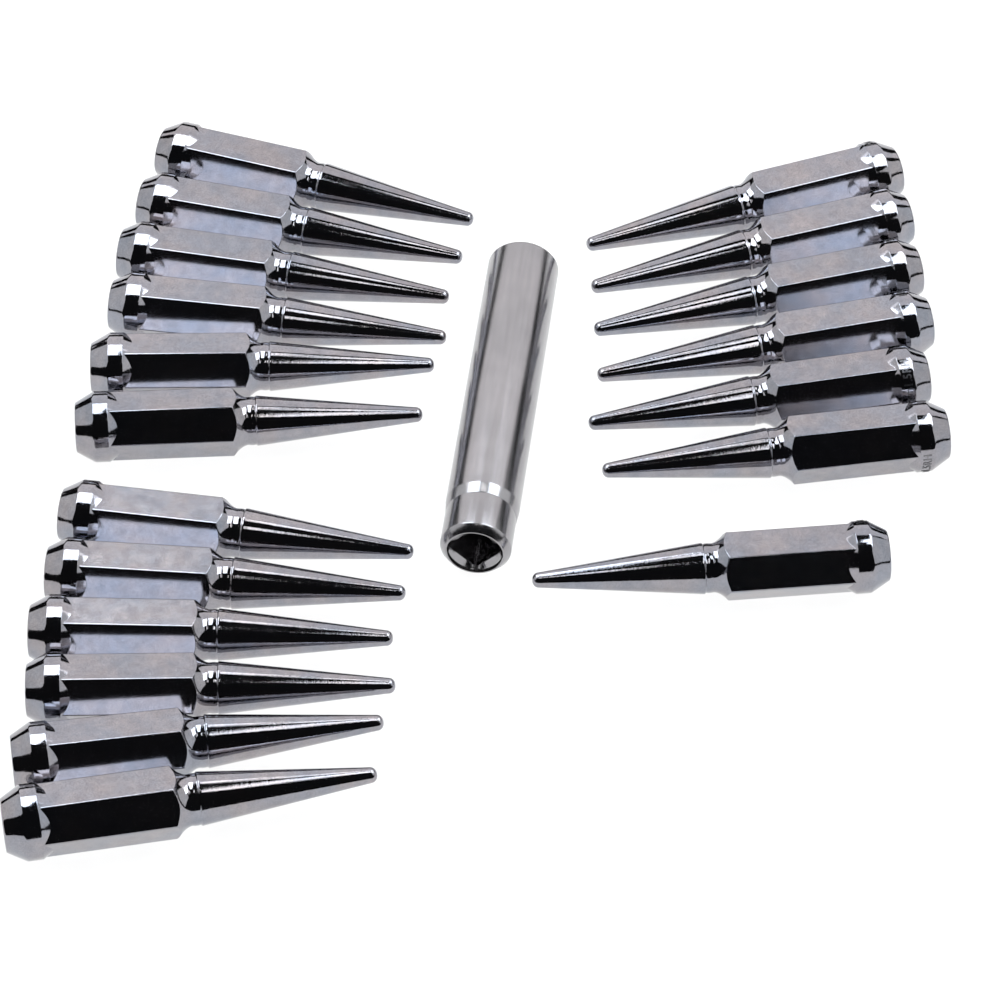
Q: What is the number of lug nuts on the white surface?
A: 19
